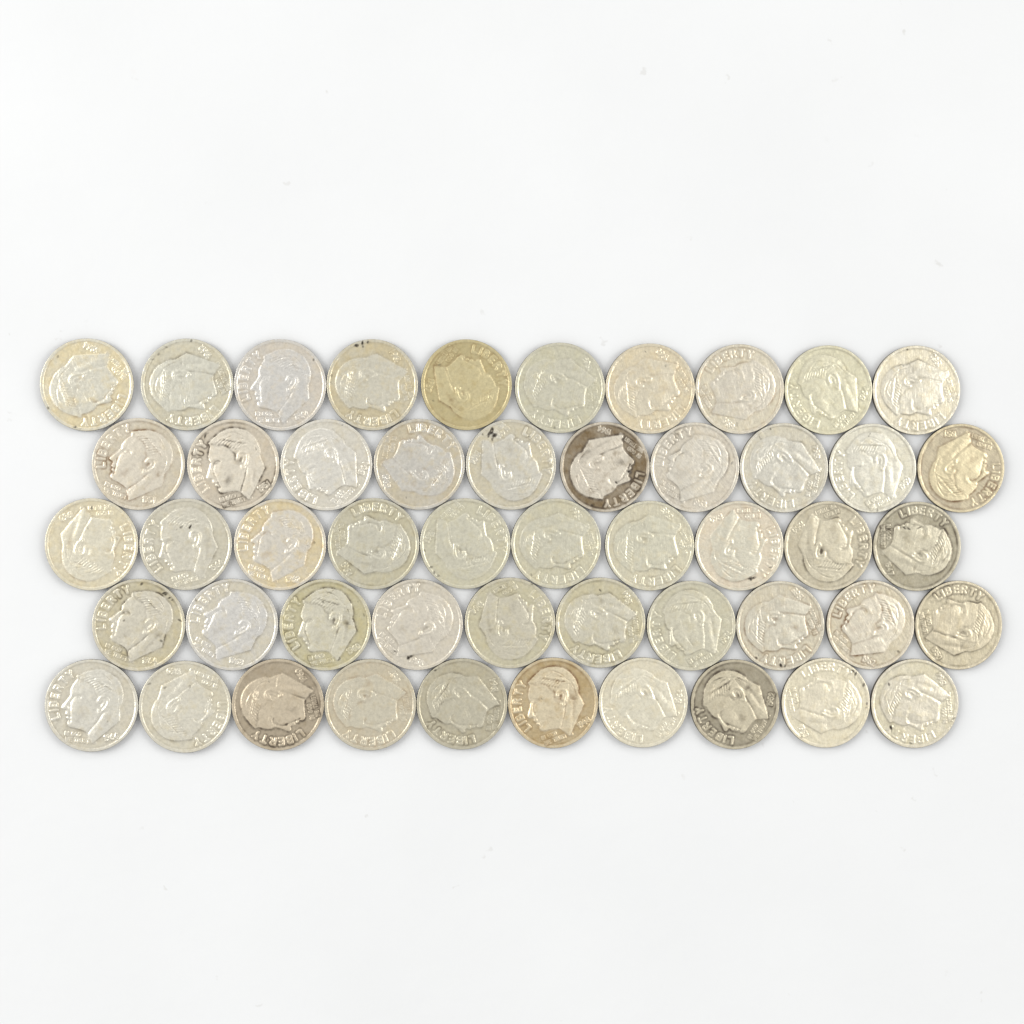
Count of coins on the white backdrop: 50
